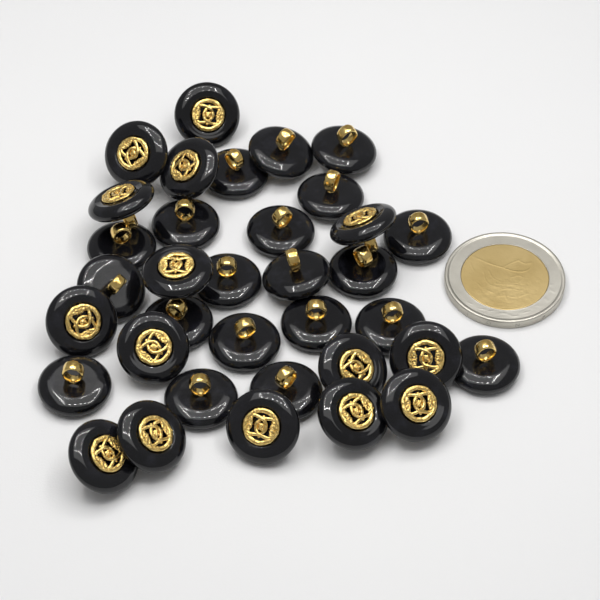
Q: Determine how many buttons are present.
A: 35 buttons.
